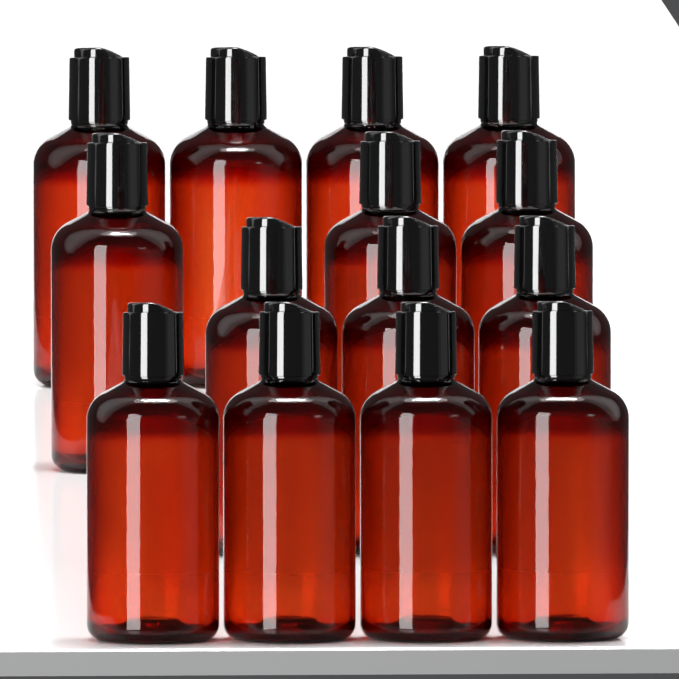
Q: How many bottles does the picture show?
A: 14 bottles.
